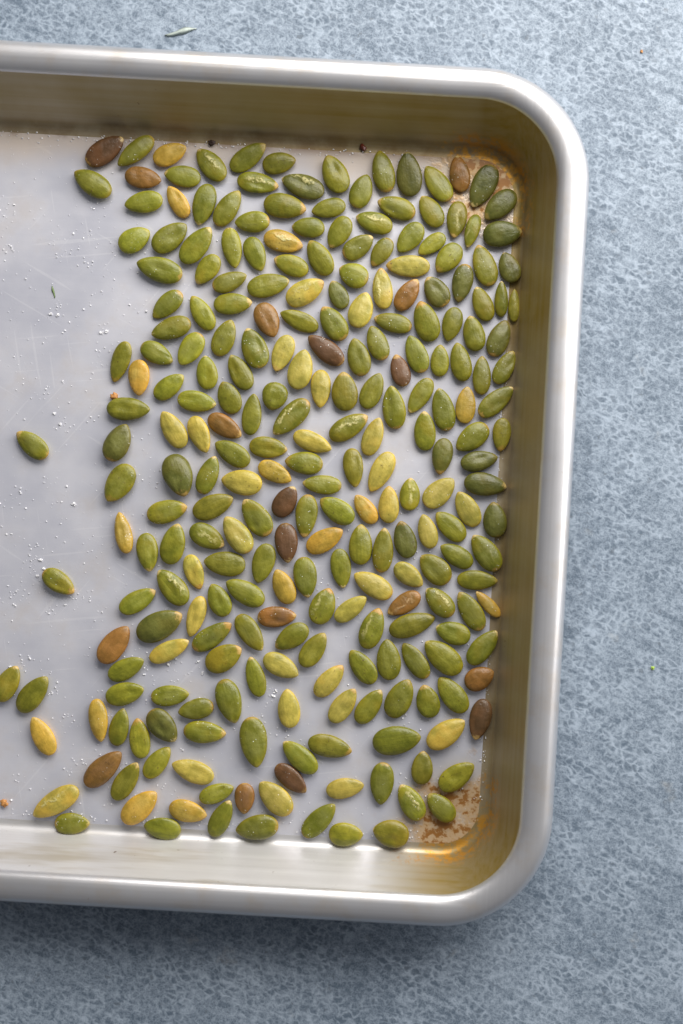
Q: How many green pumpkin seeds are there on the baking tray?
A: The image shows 188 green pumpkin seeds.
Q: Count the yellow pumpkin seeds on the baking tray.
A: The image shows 48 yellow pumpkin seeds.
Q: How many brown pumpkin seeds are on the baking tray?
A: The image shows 18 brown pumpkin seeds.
